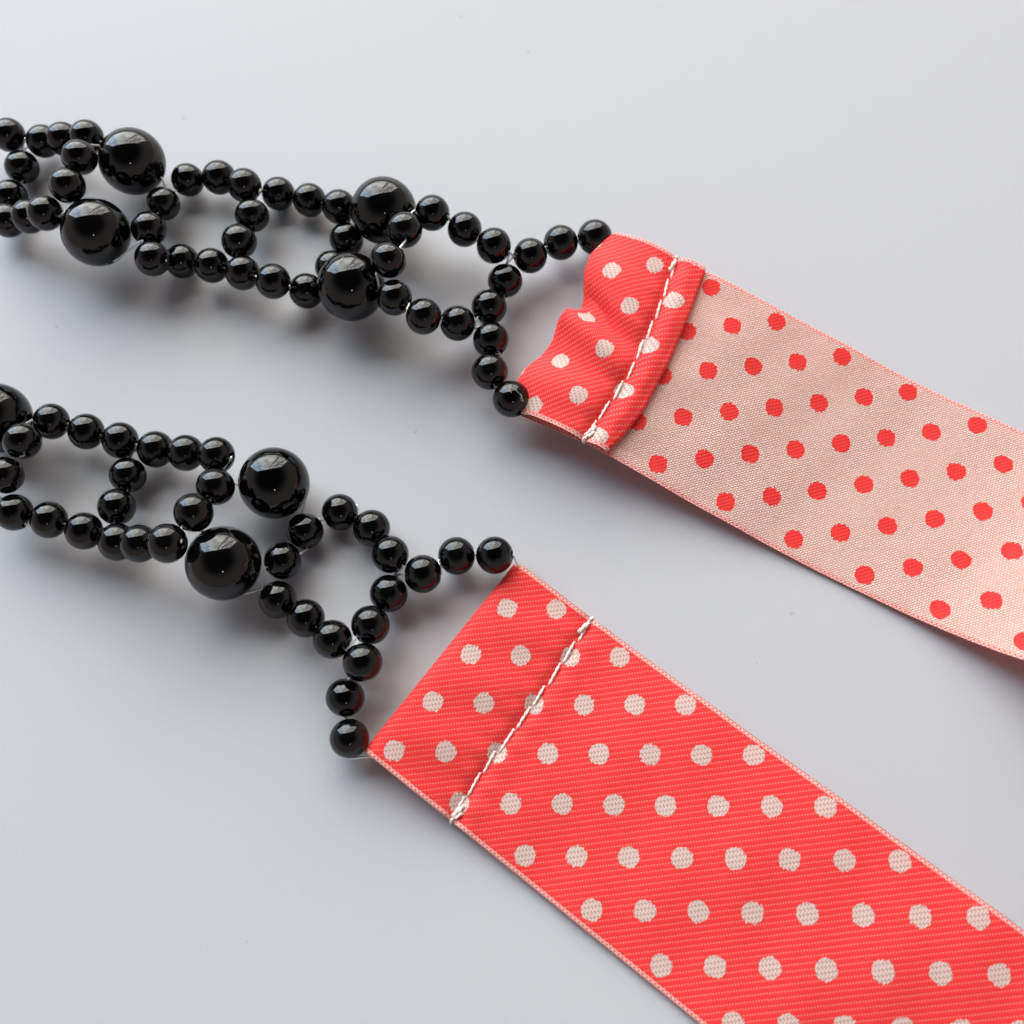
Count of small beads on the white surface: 79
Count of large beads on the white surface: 7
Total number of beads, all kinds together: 86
